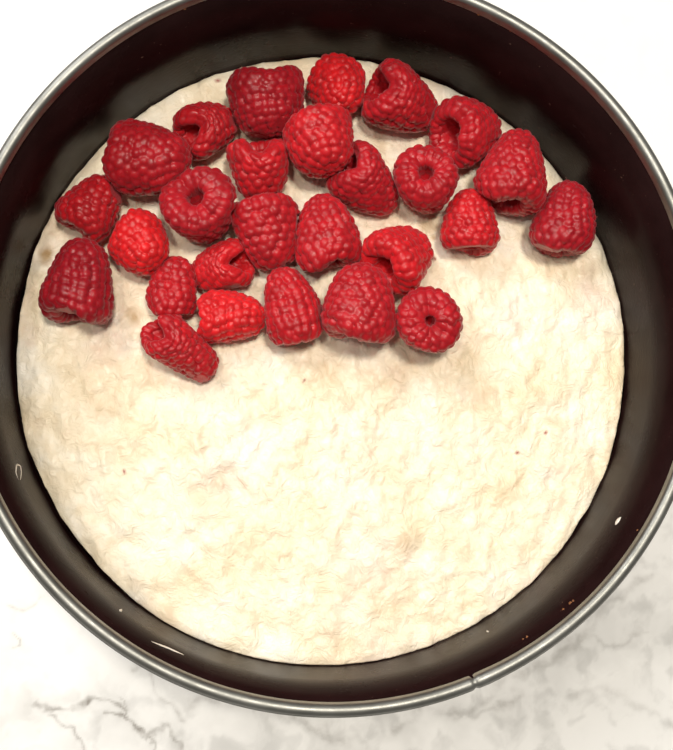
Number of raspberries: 27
